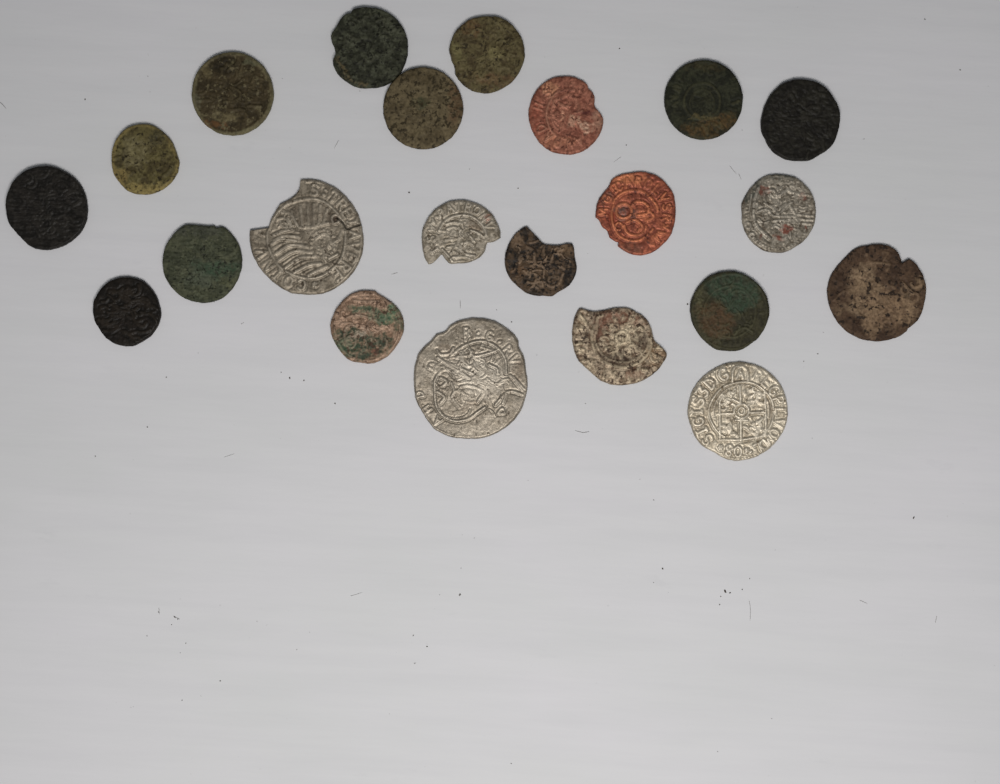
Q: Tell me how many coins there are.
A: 22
